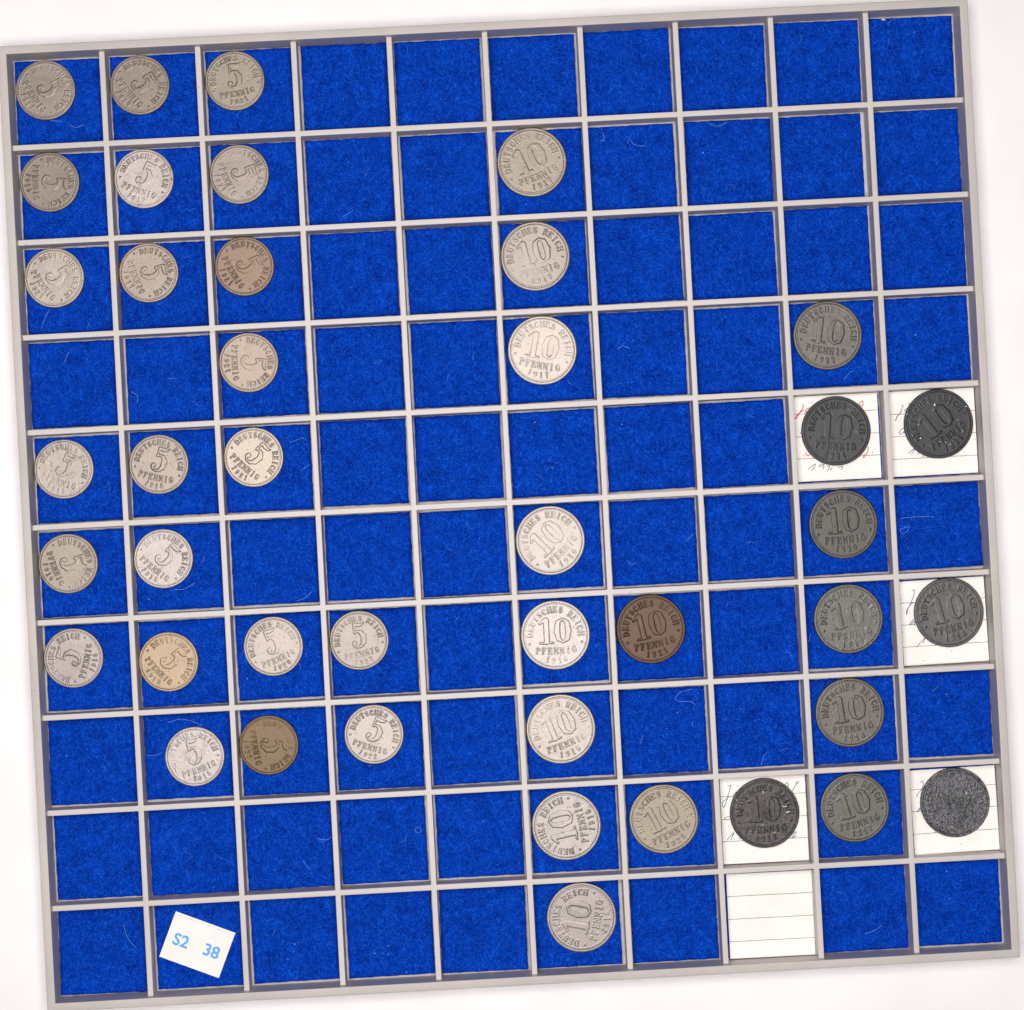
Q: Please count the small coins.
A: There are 22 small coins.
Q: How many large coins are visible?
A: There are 20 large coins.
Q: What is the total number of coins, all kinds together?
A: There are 42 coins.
